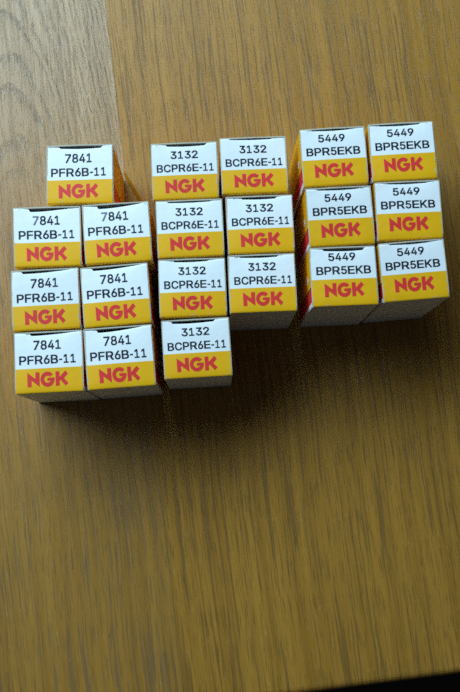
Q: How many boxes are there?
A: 20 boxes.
